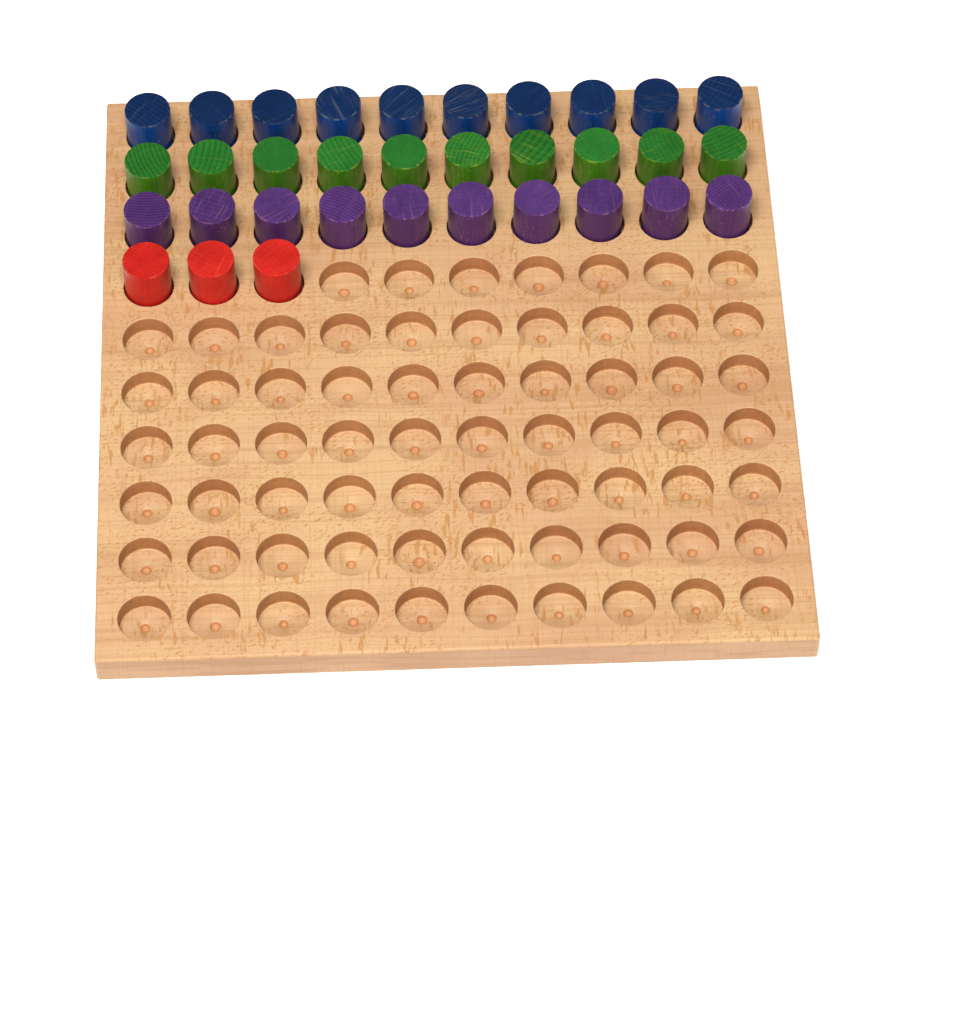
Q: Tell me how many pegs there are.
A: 33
